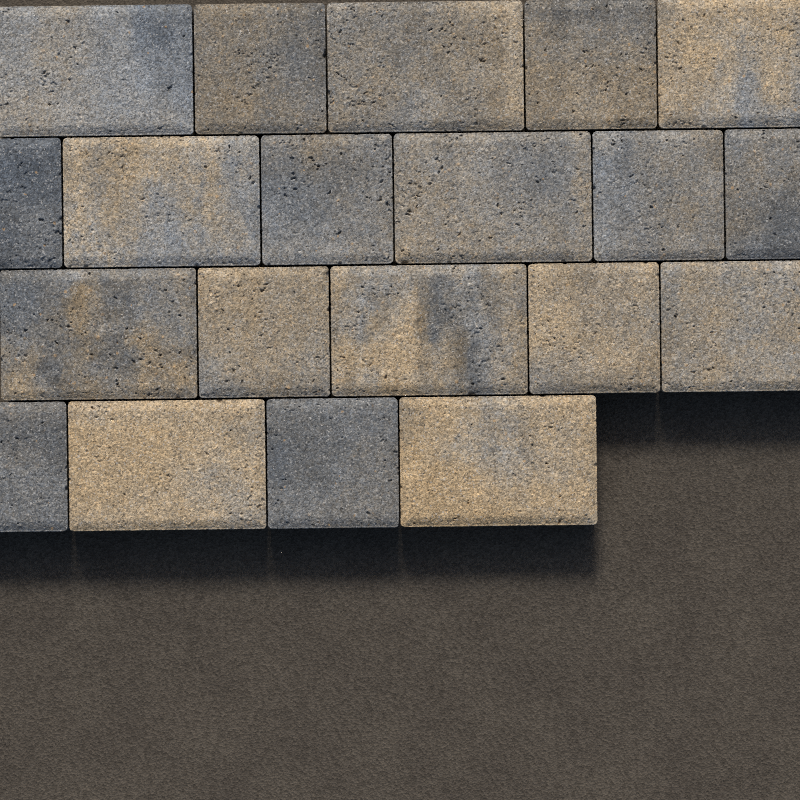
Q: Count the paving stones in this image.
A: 20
